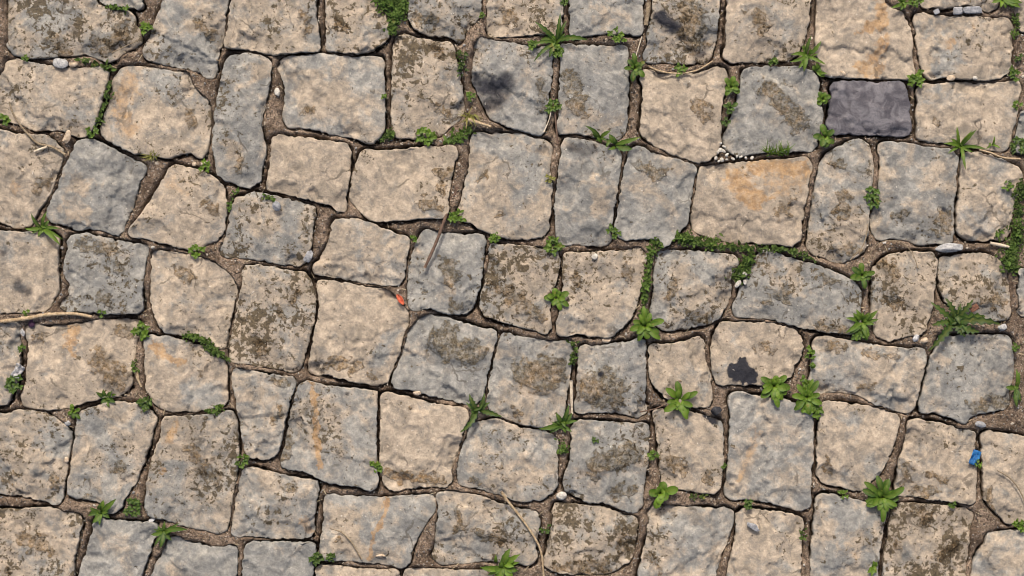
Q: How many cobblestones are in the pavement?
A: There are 91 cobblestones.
